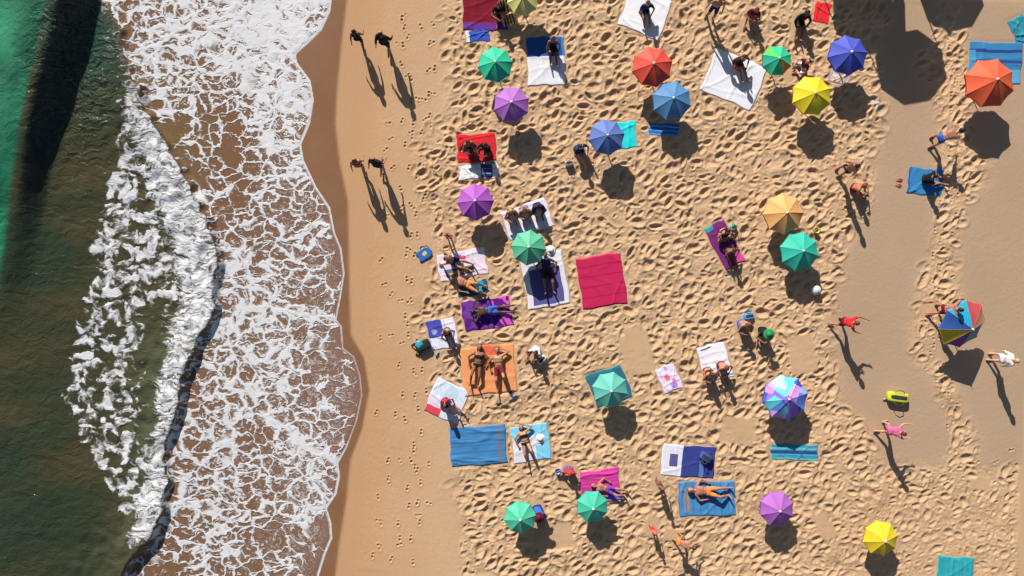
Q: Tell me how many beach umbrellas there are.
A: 21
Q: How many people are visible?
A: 50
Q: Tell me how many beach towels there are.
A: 34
